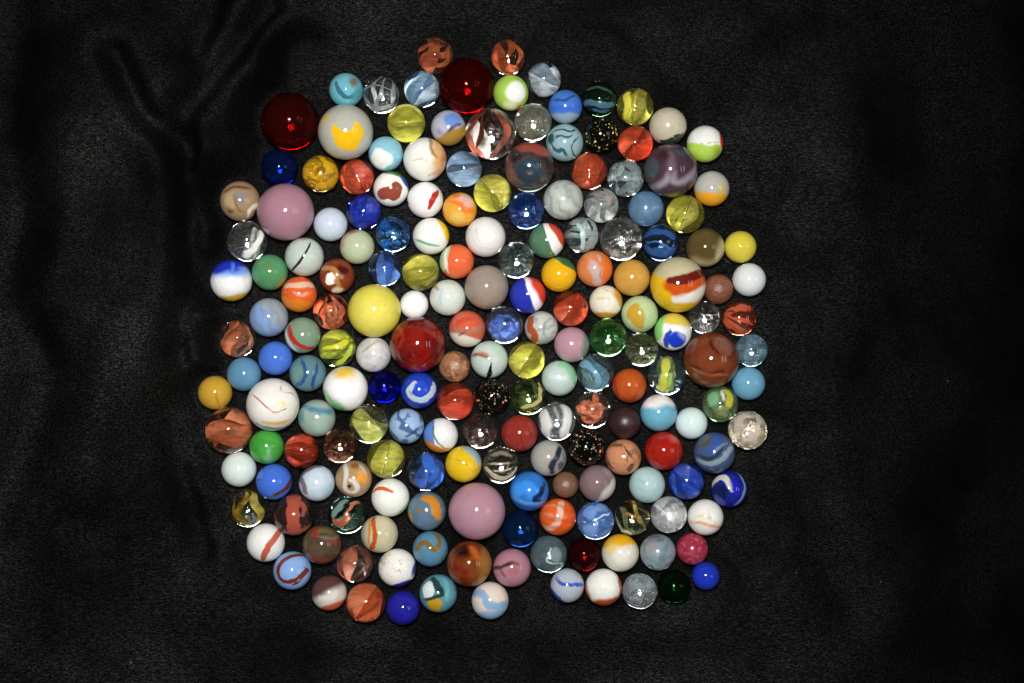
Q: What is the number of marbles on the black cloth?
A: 189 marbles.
